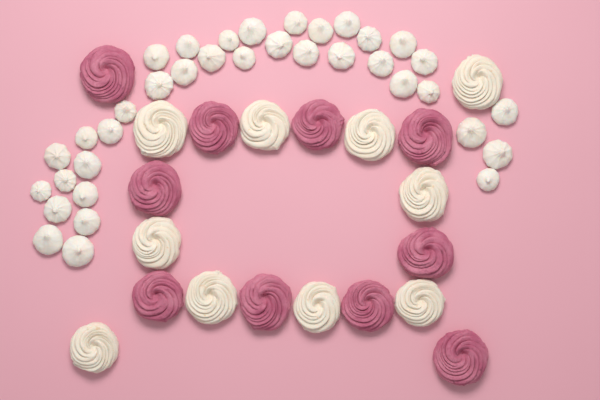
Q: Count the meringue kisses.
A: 36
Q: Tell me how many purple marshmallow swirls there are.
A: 10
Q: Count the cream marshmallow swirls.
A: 10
